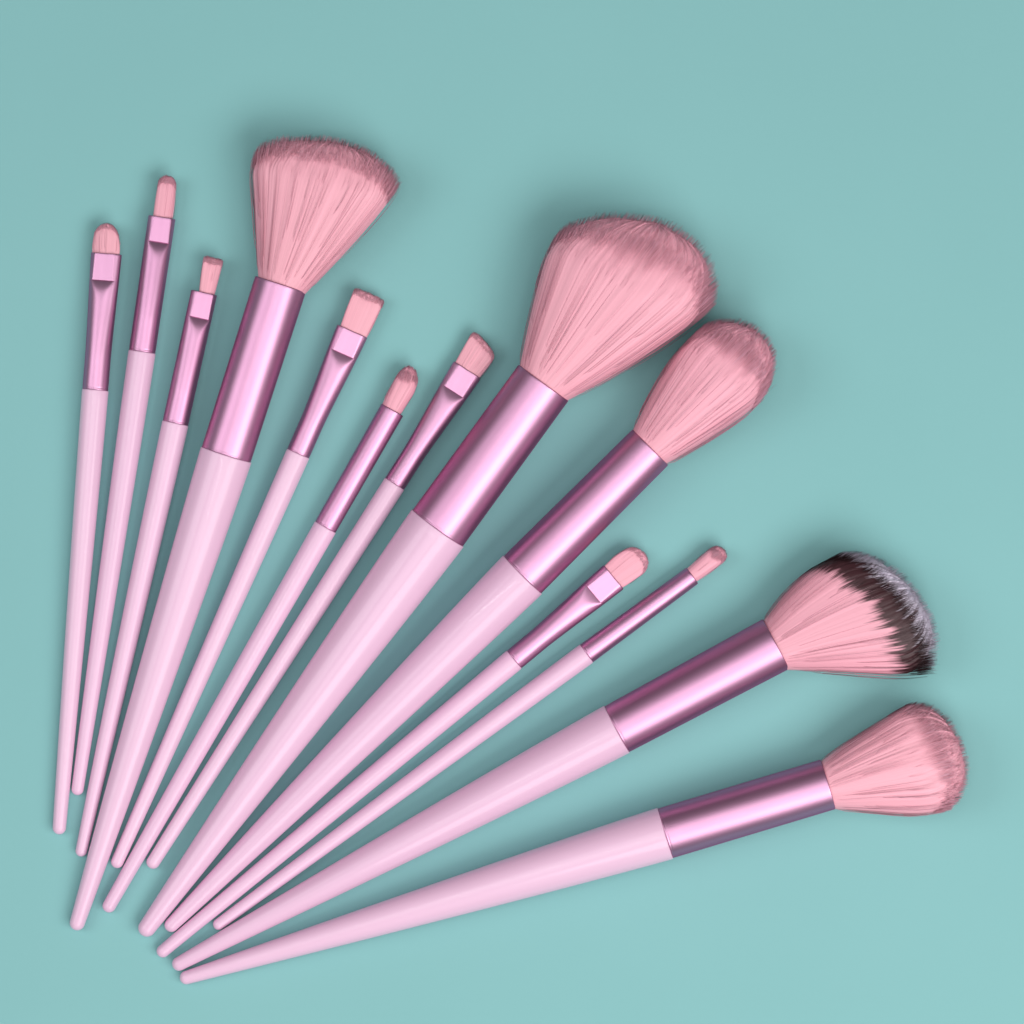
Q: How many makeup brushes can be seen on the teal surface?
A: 13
